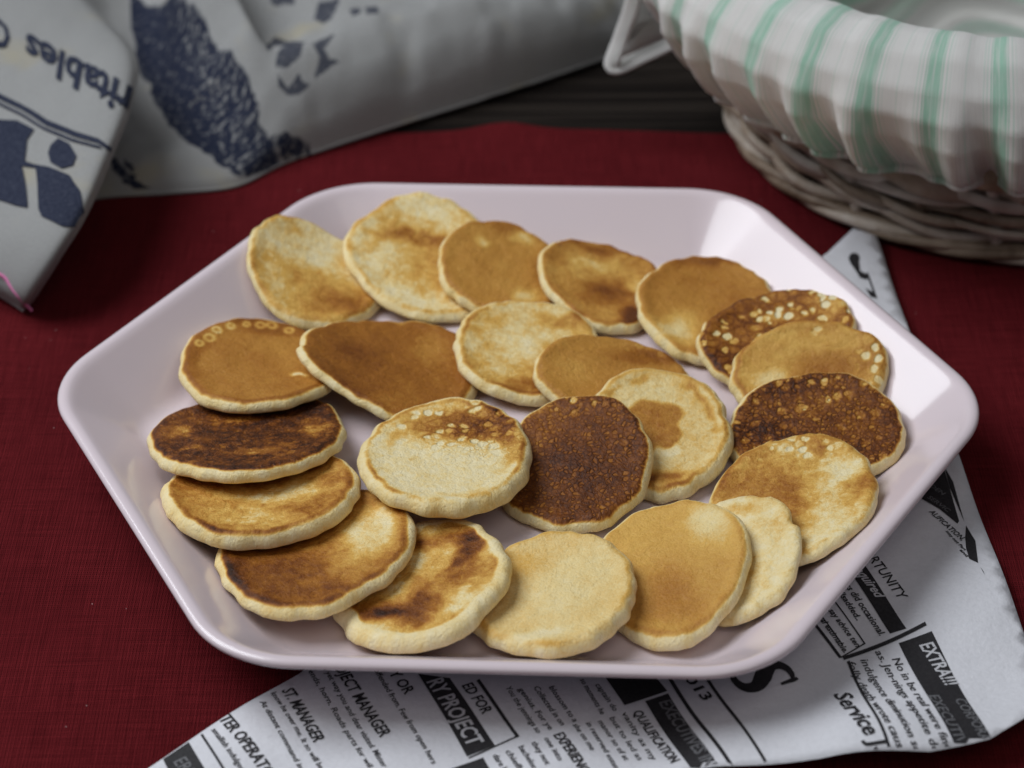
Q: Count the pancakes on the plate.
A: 23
